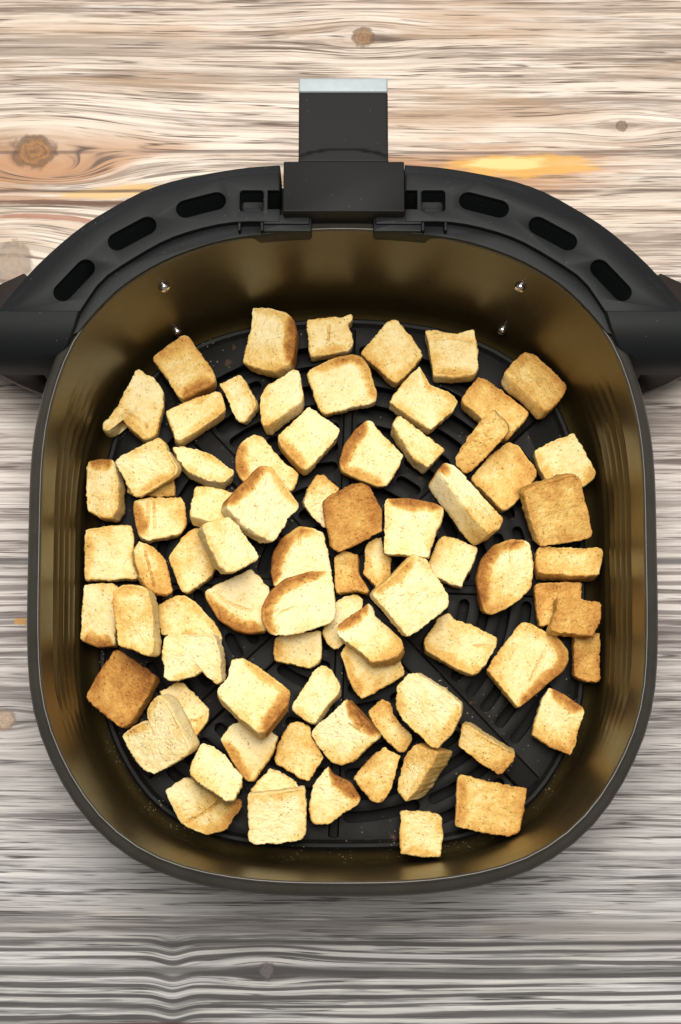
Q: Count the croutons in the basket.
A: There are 79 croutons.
